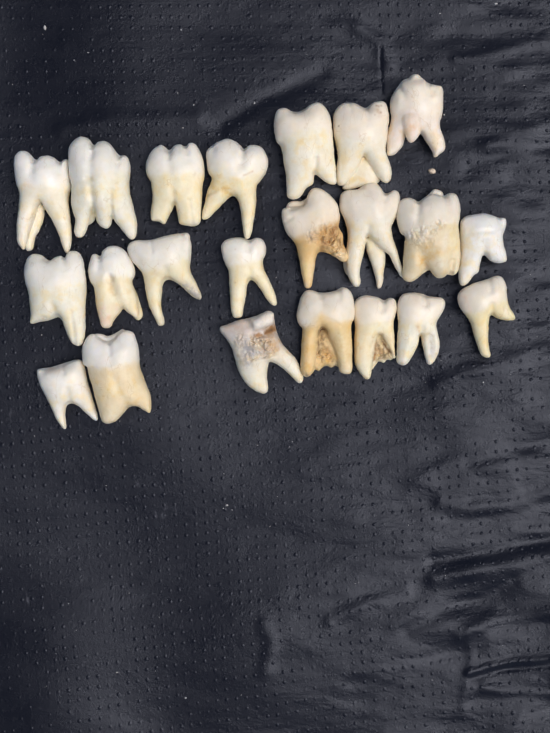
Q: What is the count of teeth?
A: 22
